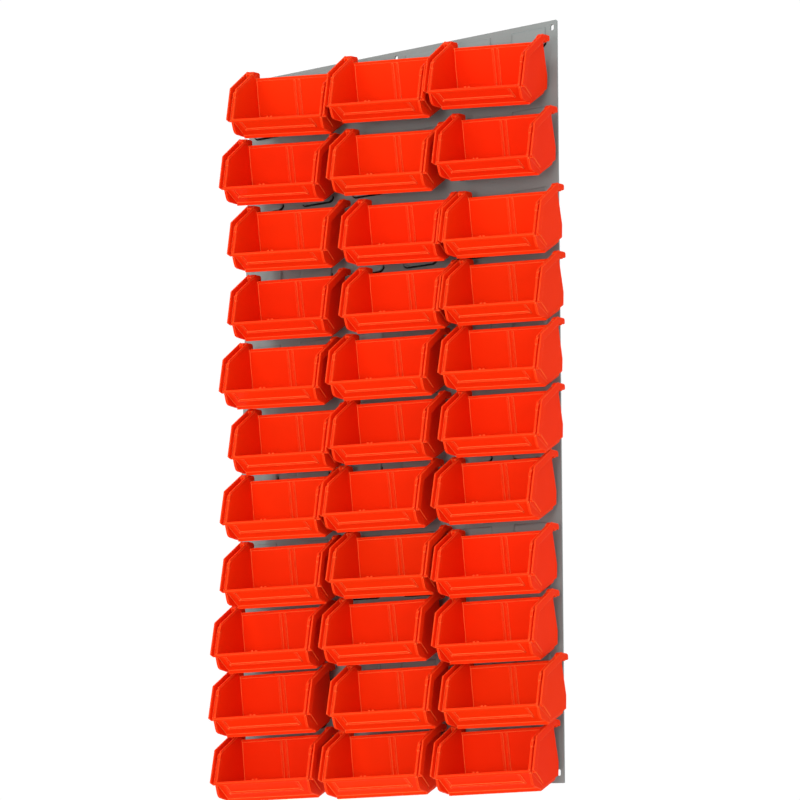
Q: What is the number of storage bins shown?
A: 33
